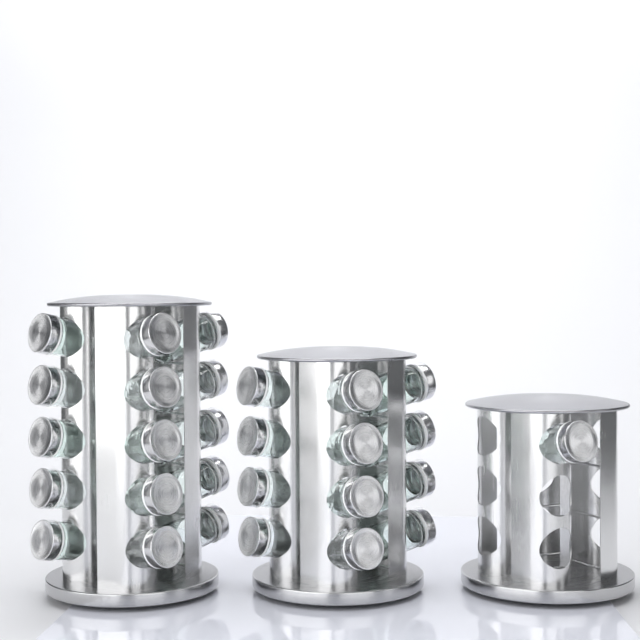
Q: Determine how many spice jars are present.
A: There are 28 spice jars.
